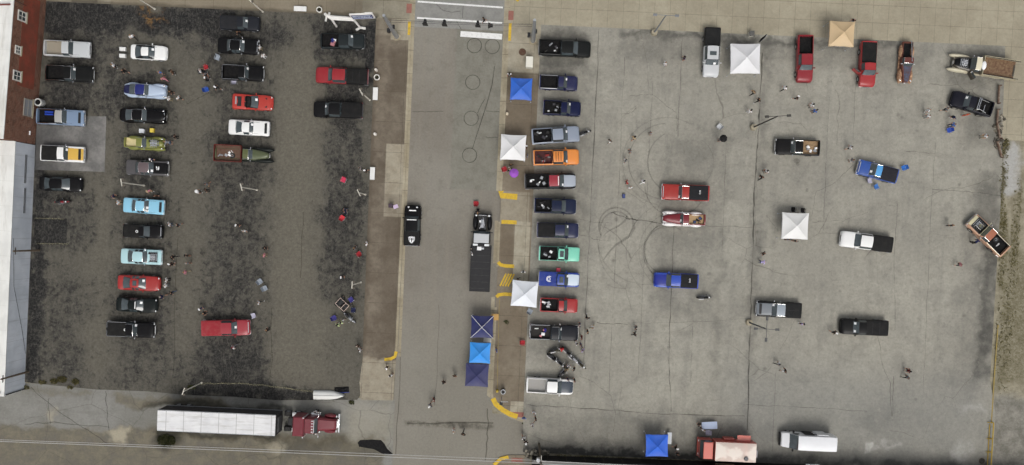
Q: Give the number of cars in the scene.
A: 12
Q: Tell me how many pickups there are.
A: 43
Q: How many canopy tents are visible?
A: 10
